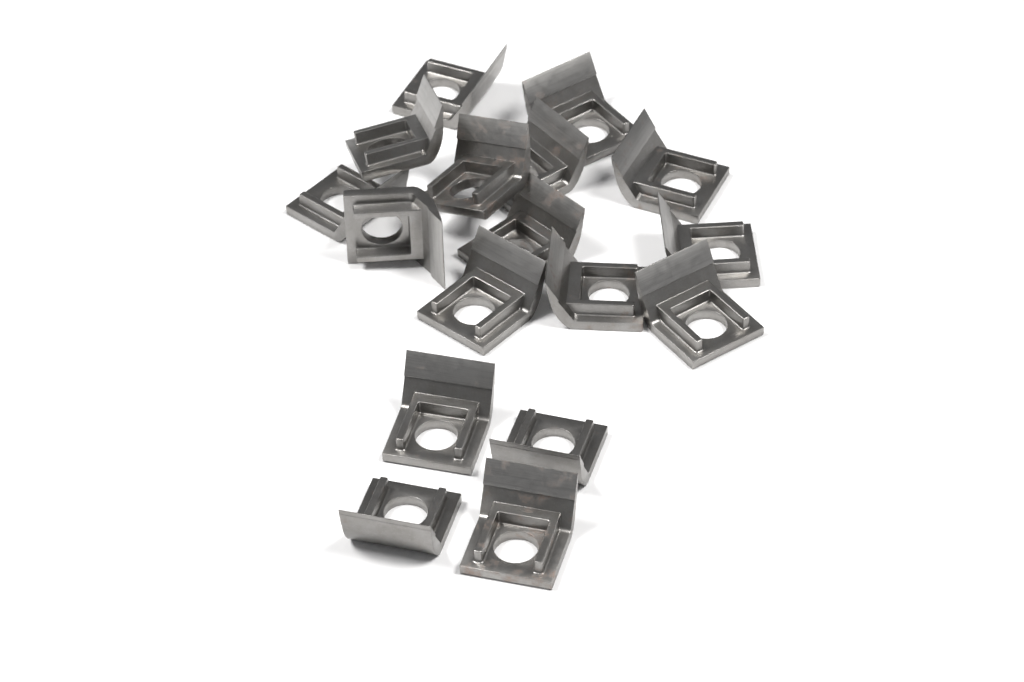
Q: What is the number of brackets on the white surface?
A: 17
